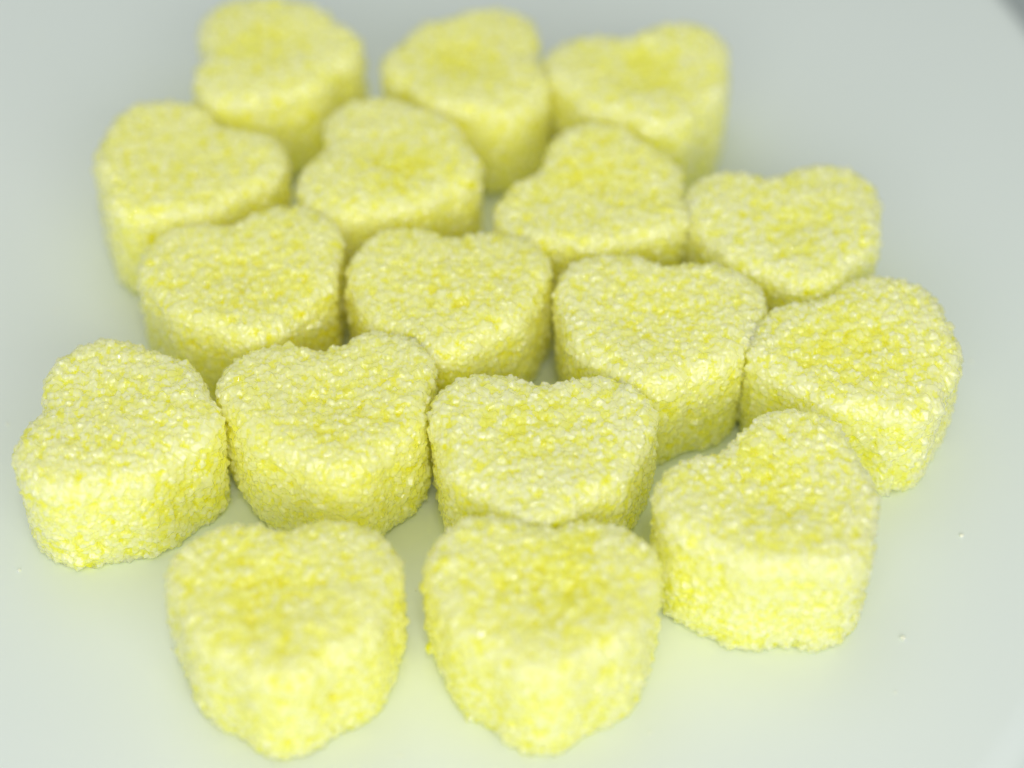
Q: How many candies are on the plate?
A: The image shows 17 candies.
